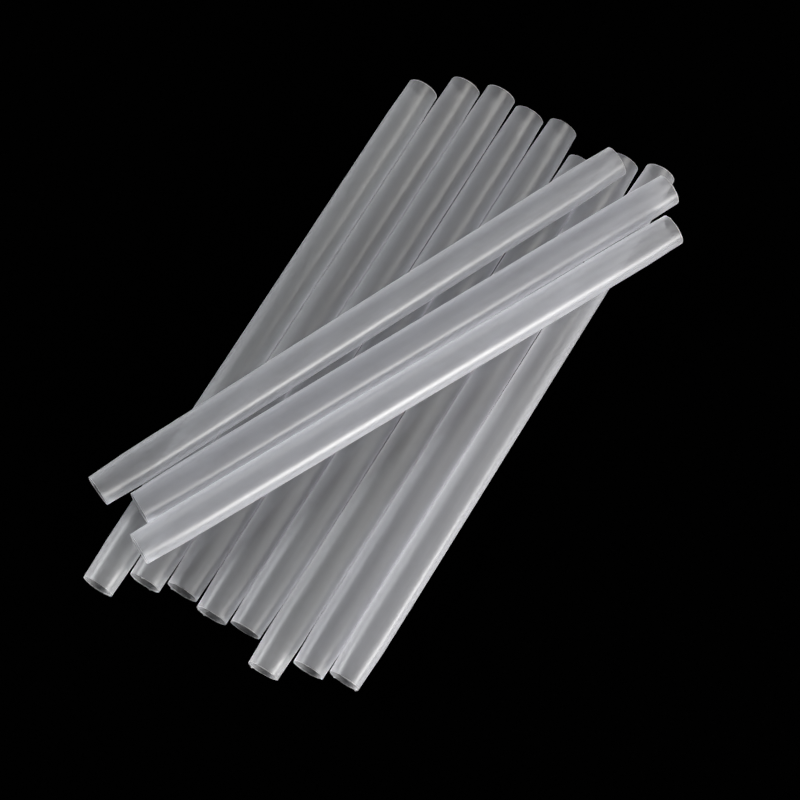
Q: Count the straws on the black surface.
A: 11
